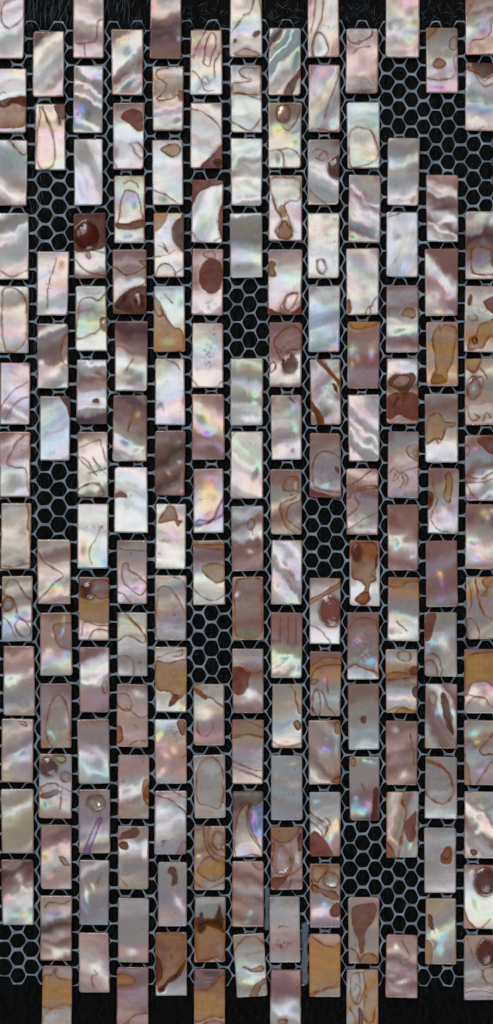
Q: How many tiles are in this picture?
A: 170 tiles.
